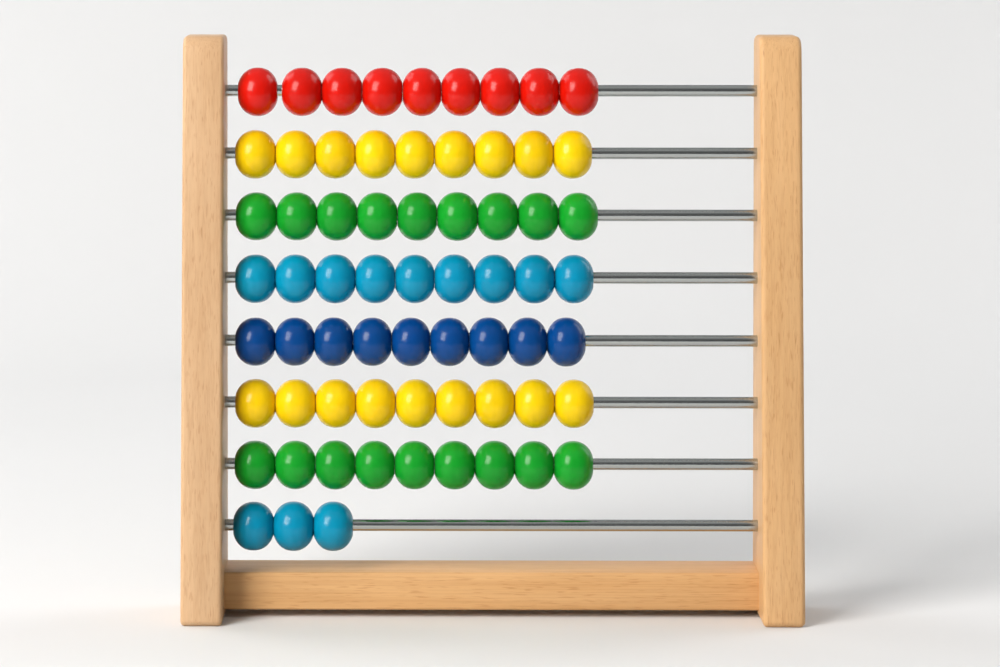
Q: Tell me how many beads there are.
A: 66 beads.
